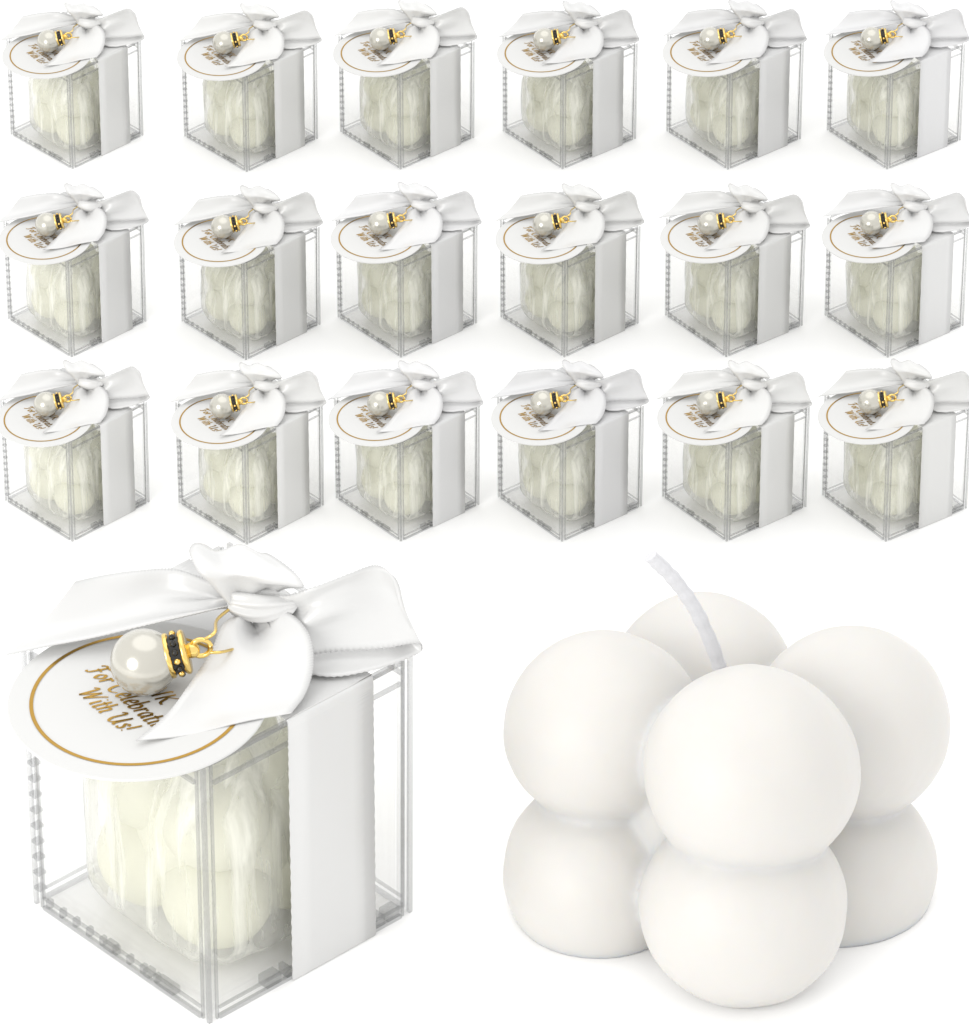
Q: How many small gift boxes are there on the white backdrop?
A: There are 18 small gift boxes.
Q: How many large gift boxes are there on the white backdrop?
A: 1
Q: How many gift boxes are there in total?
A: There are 19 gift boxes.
